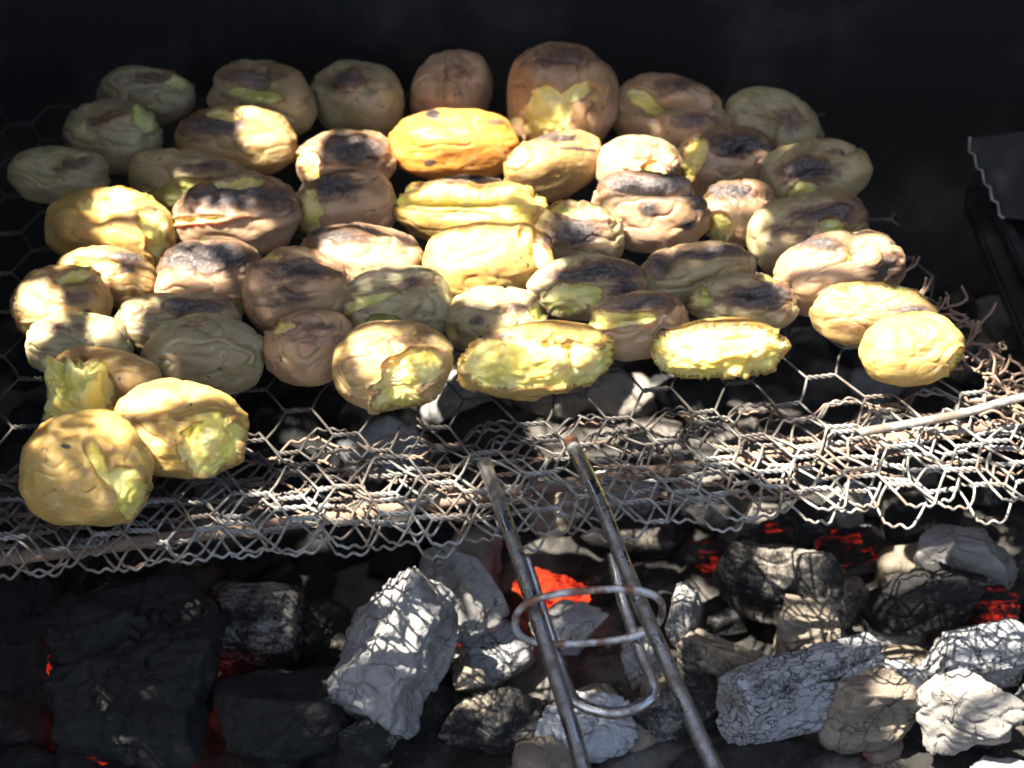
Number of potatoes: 51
